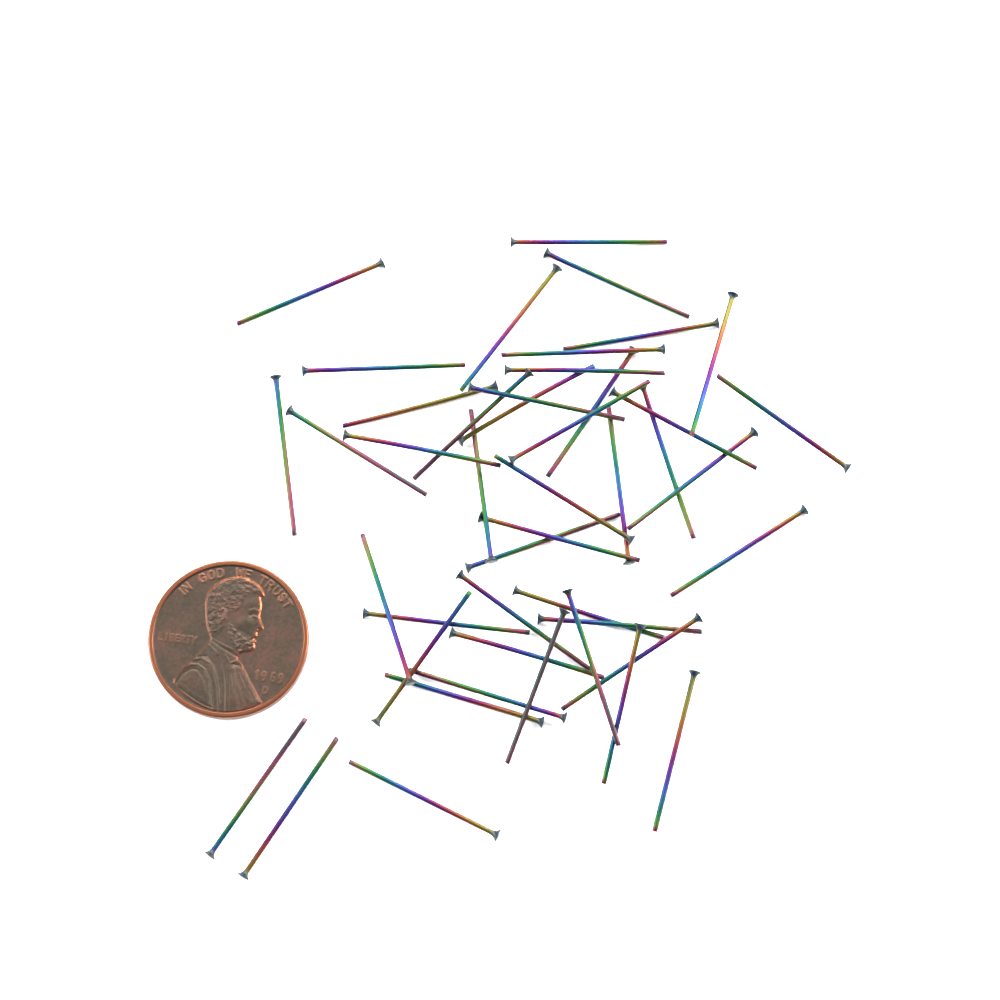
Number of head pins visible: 45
